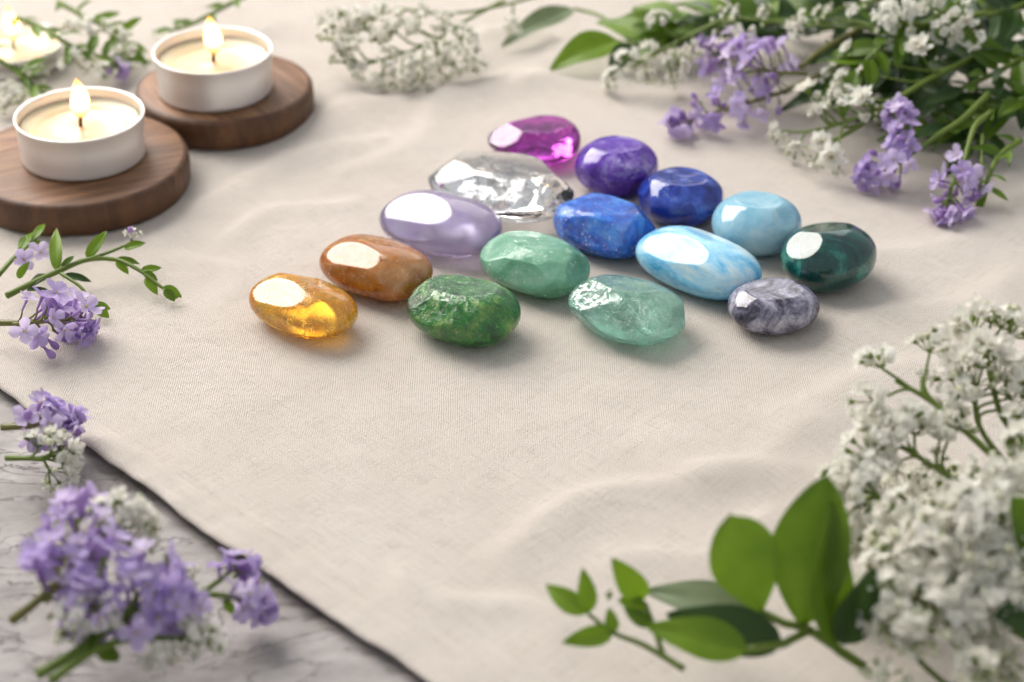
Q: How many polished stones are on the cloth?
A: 15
